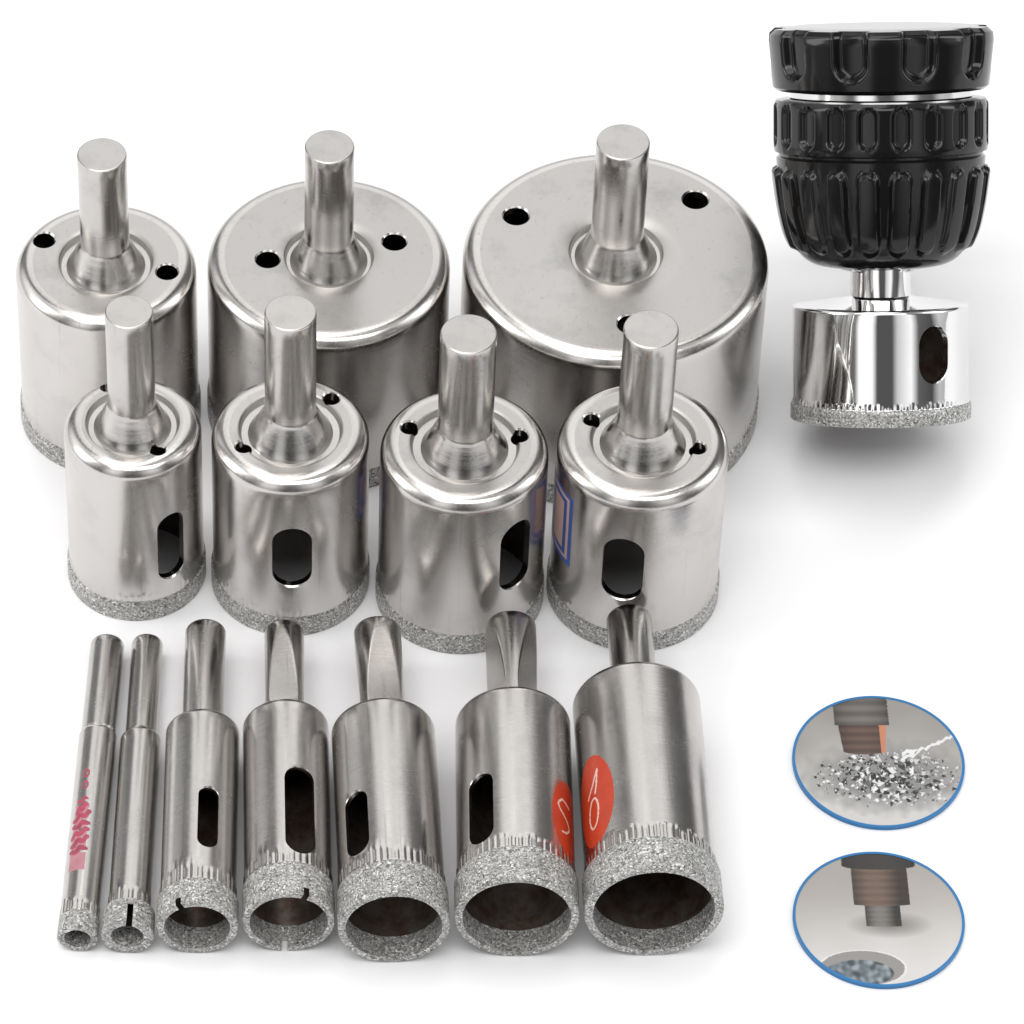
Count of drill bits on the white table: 15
